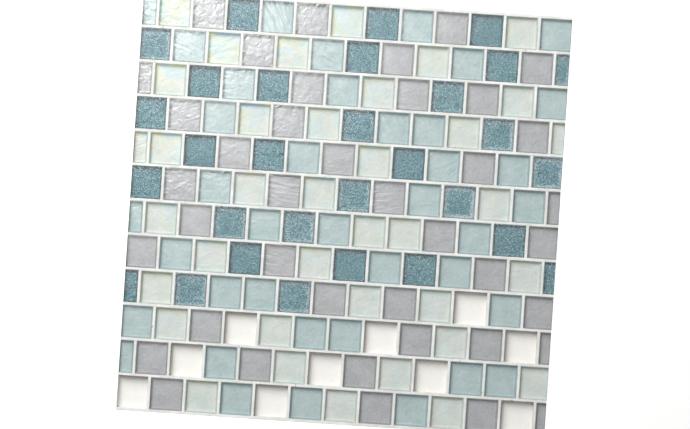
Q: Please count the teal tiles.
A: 30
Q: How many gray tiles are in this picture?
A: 40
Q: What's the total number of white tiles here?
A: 37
